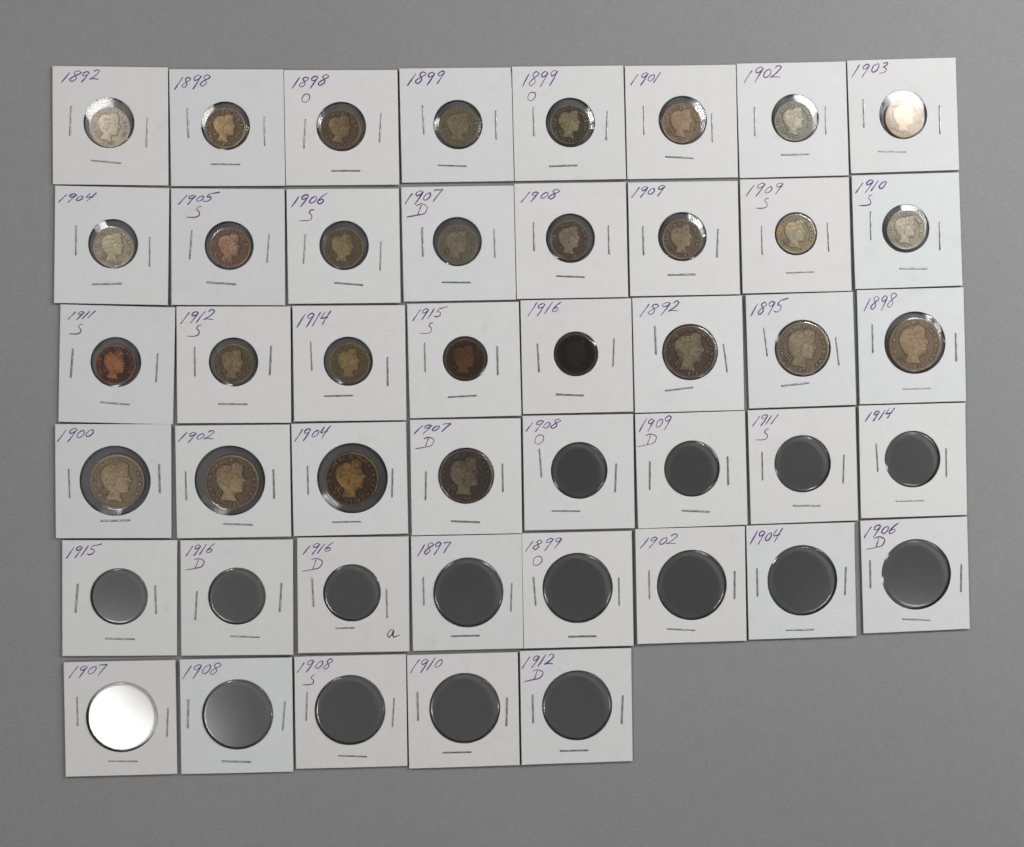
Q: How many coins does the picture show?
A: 28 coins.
